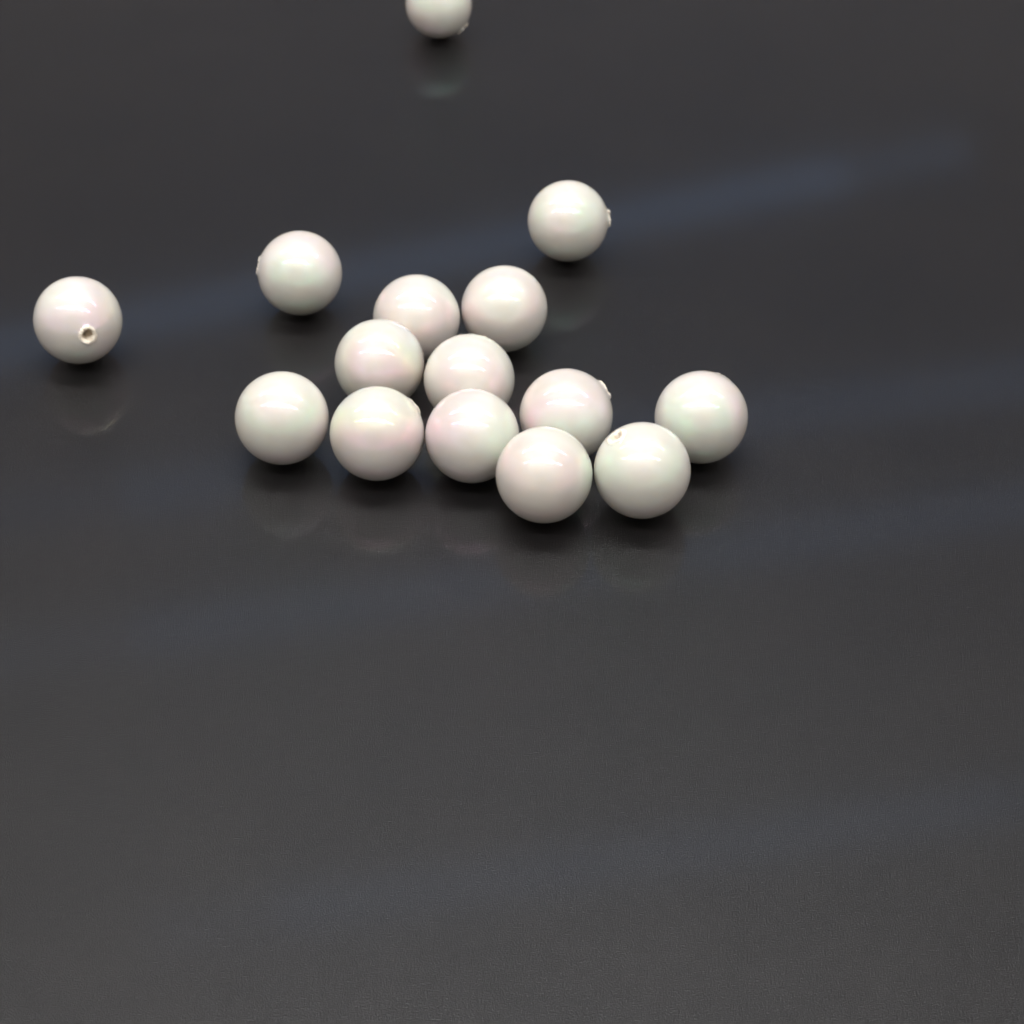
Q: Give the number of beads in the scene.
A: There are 15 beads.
